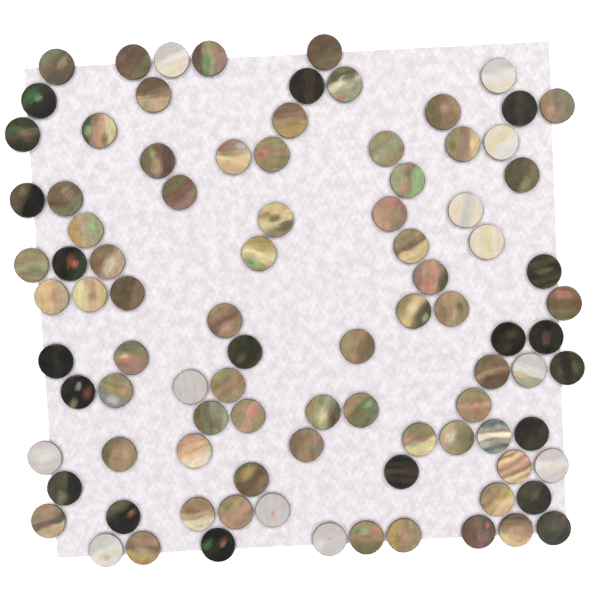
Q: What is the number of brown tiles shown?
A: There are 61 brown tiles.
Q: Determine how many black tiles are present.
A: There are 20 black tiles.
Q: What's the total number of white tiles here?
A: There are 12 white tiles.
